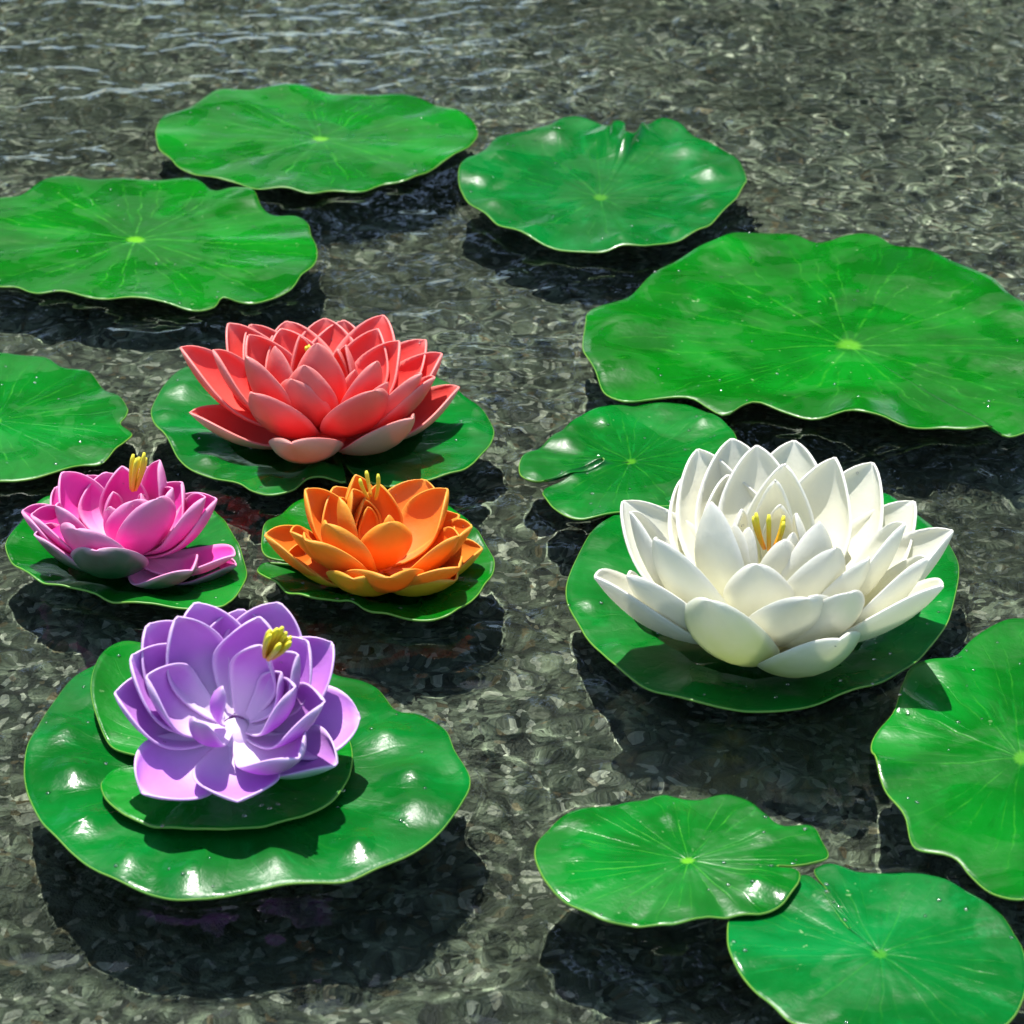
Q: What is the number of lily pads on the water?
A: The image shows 15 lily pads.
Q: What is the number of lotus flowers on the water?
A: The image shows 5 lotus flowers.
